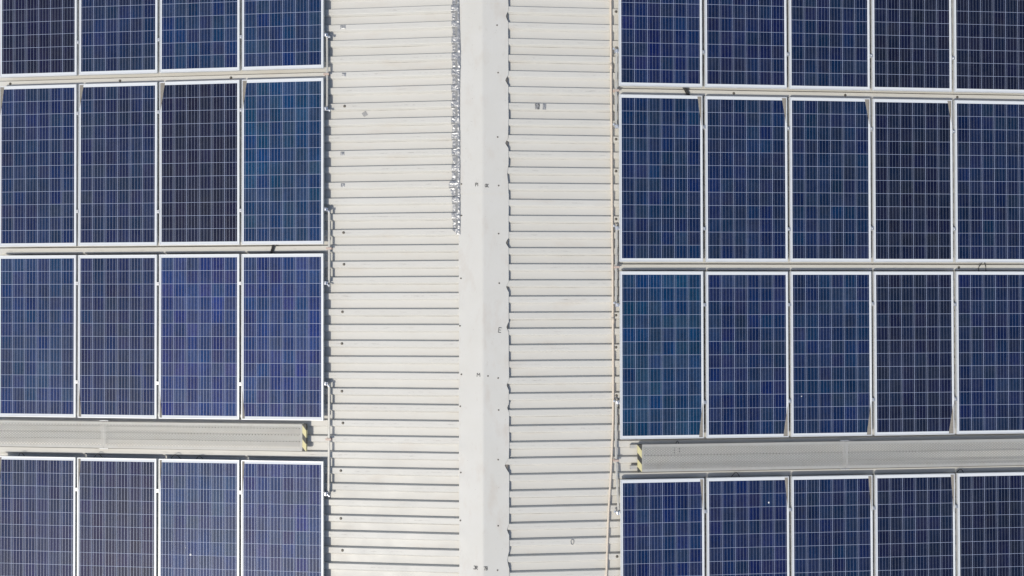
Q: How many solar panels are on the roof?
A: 36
